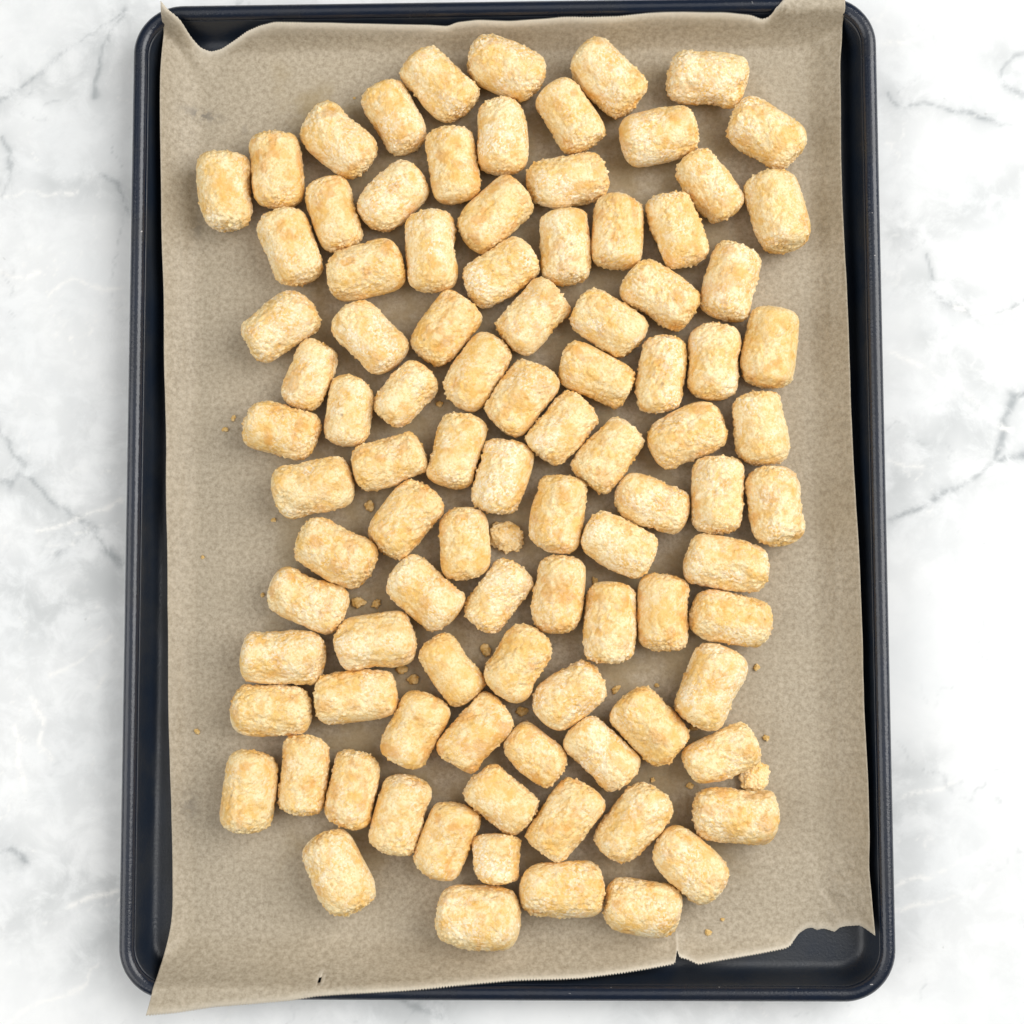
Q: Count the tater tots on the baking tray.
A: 96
